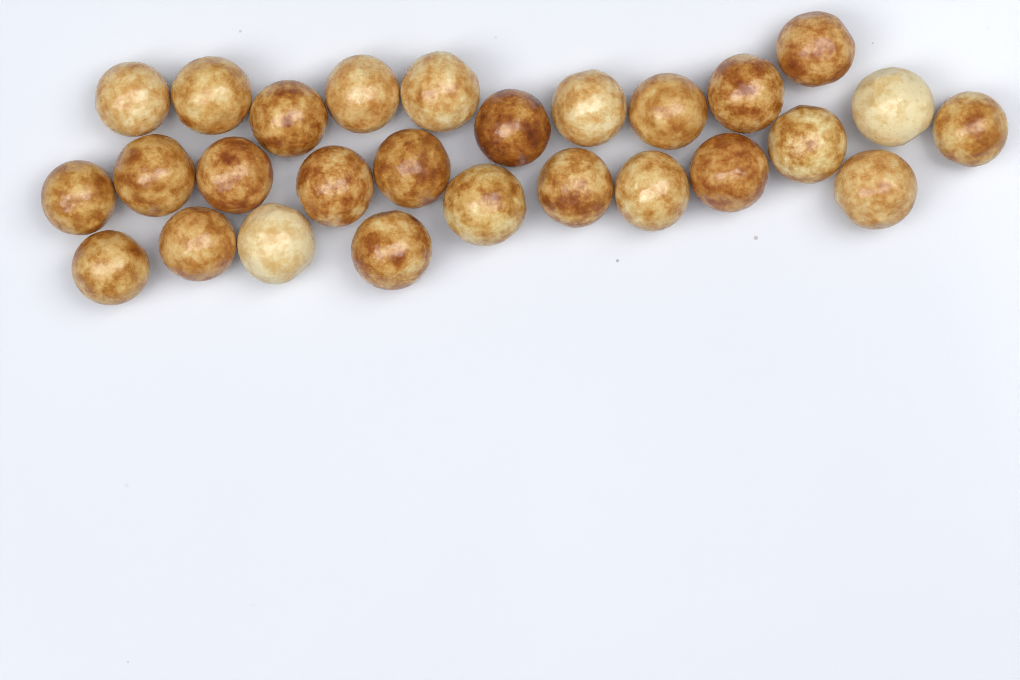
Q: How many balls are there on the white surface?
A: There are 27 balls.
